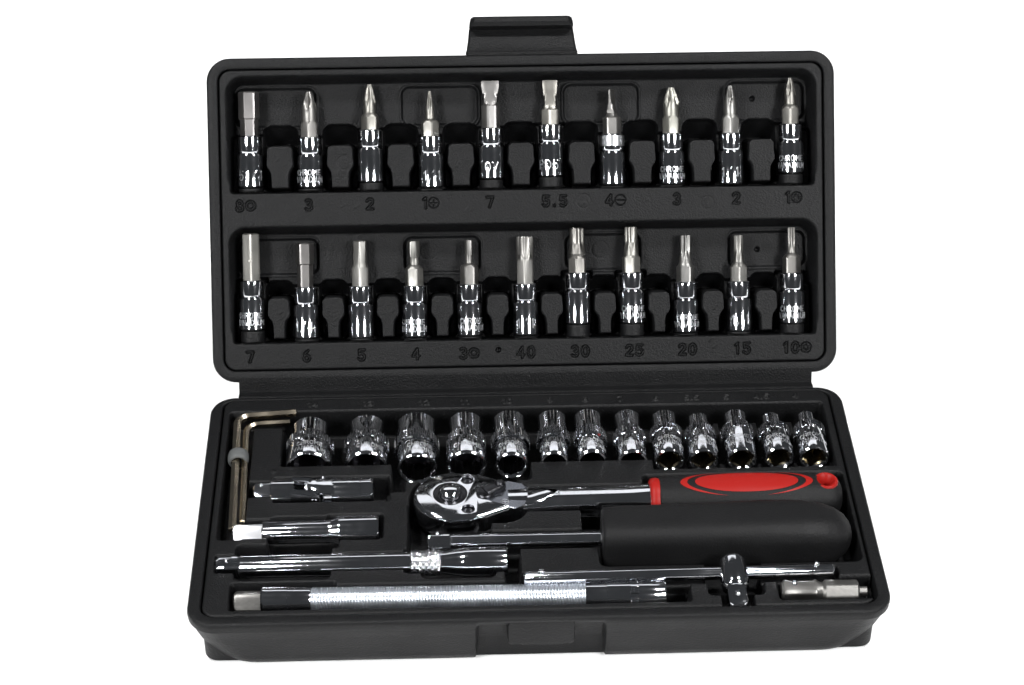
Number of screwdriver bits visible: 21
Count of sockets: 13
